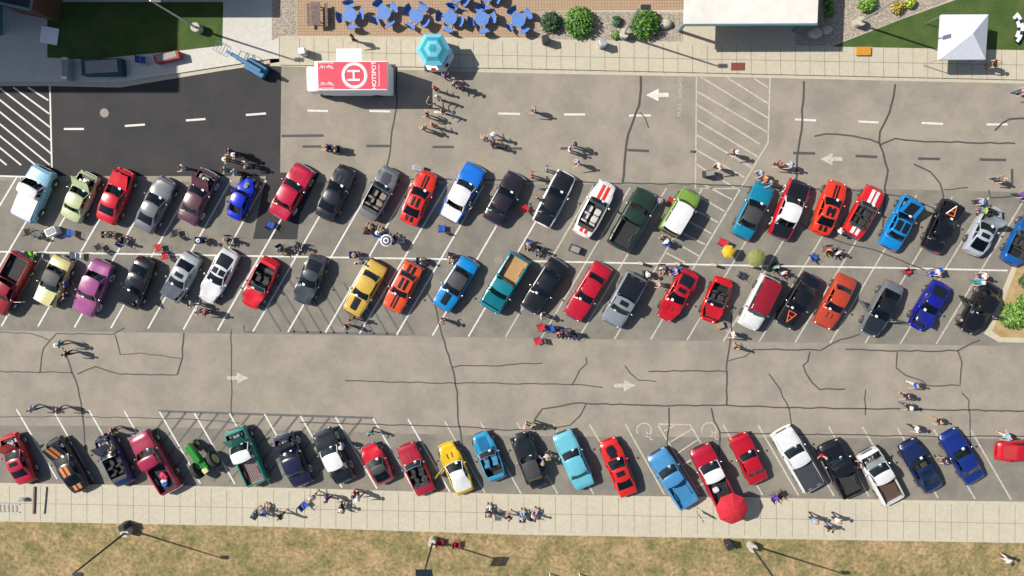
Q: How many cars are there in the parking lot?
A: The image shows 58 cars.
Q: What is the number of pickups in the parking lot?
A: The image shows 12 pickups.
